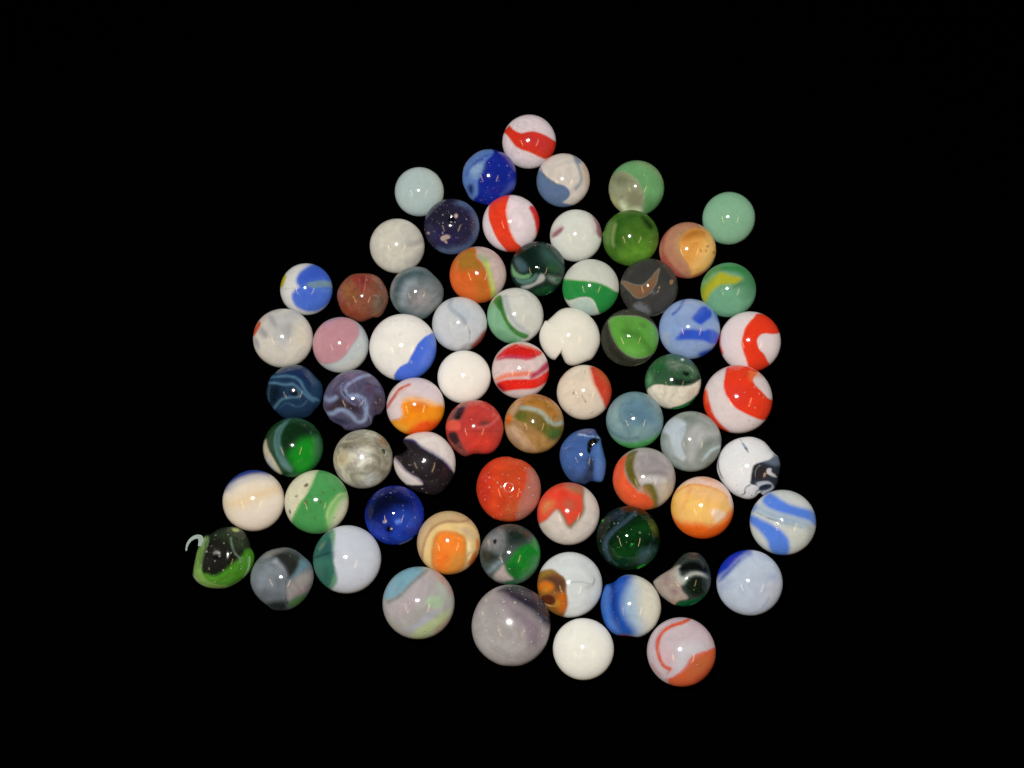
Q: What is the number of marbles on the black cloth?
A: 68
